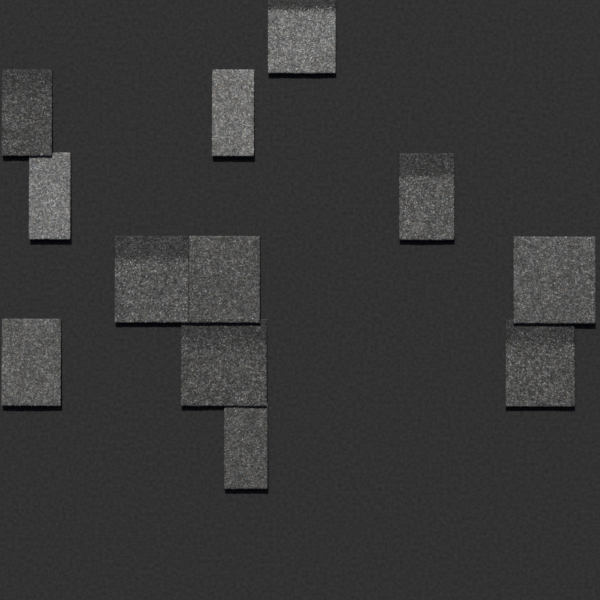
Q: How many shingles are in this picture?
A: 12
